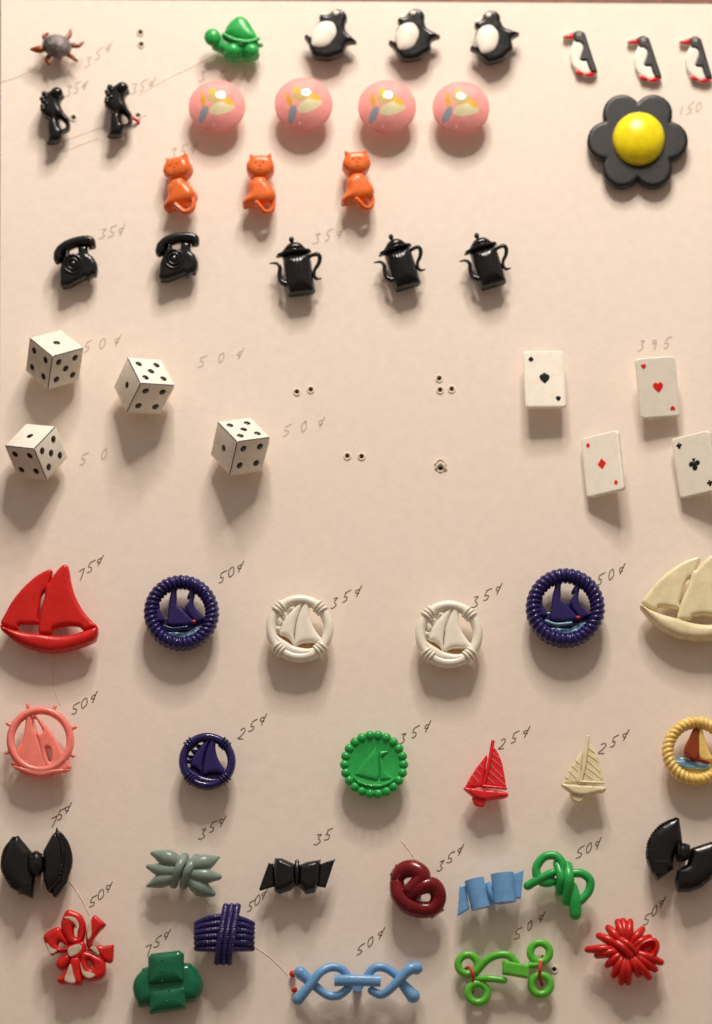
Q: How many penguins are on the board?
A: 6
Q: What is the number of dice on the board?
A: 4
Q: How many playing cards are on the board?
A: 4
